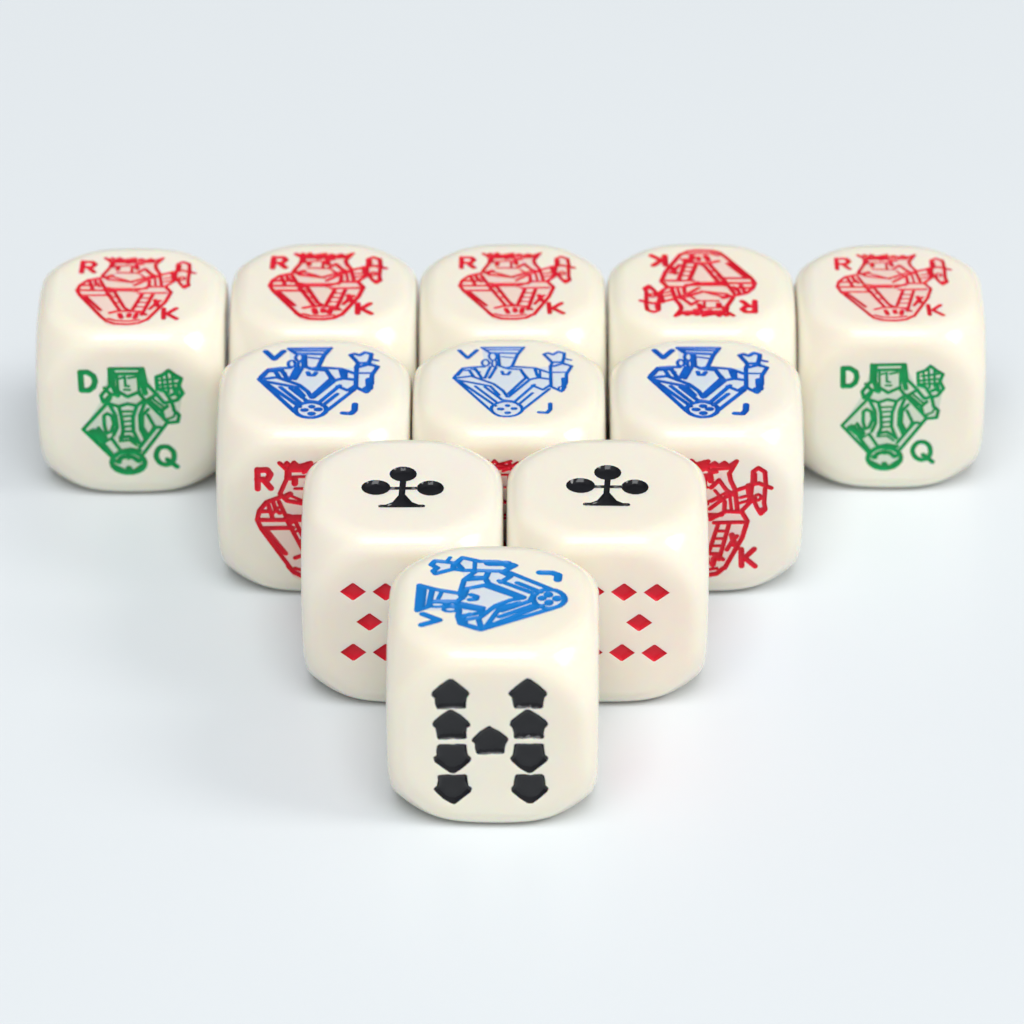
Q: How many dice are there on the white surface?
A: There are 11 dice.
